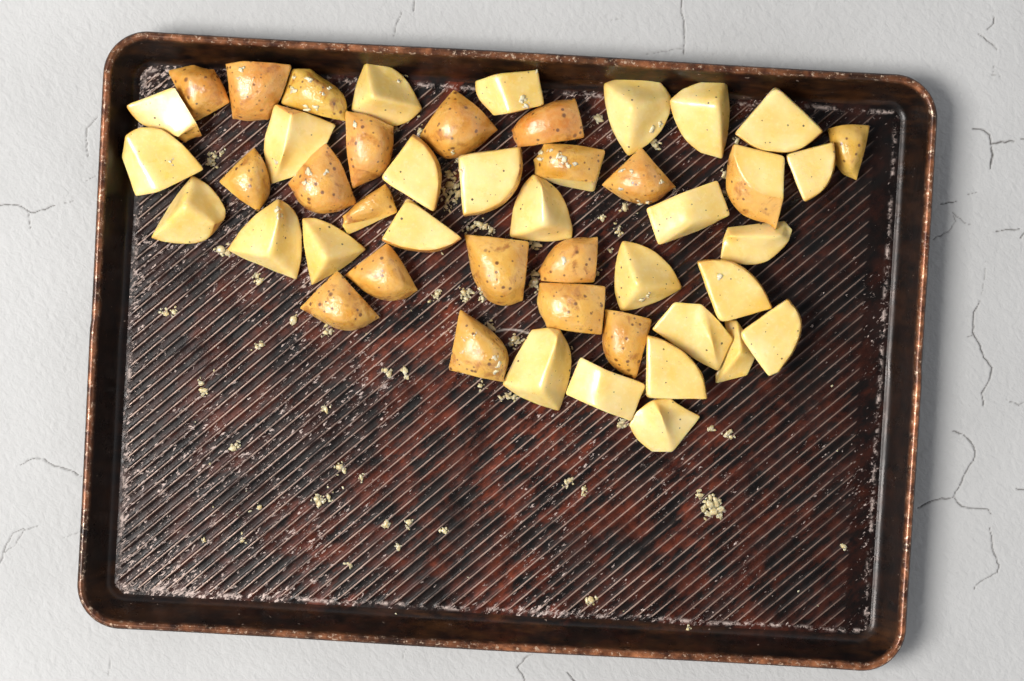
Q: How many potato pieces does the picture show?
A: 47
